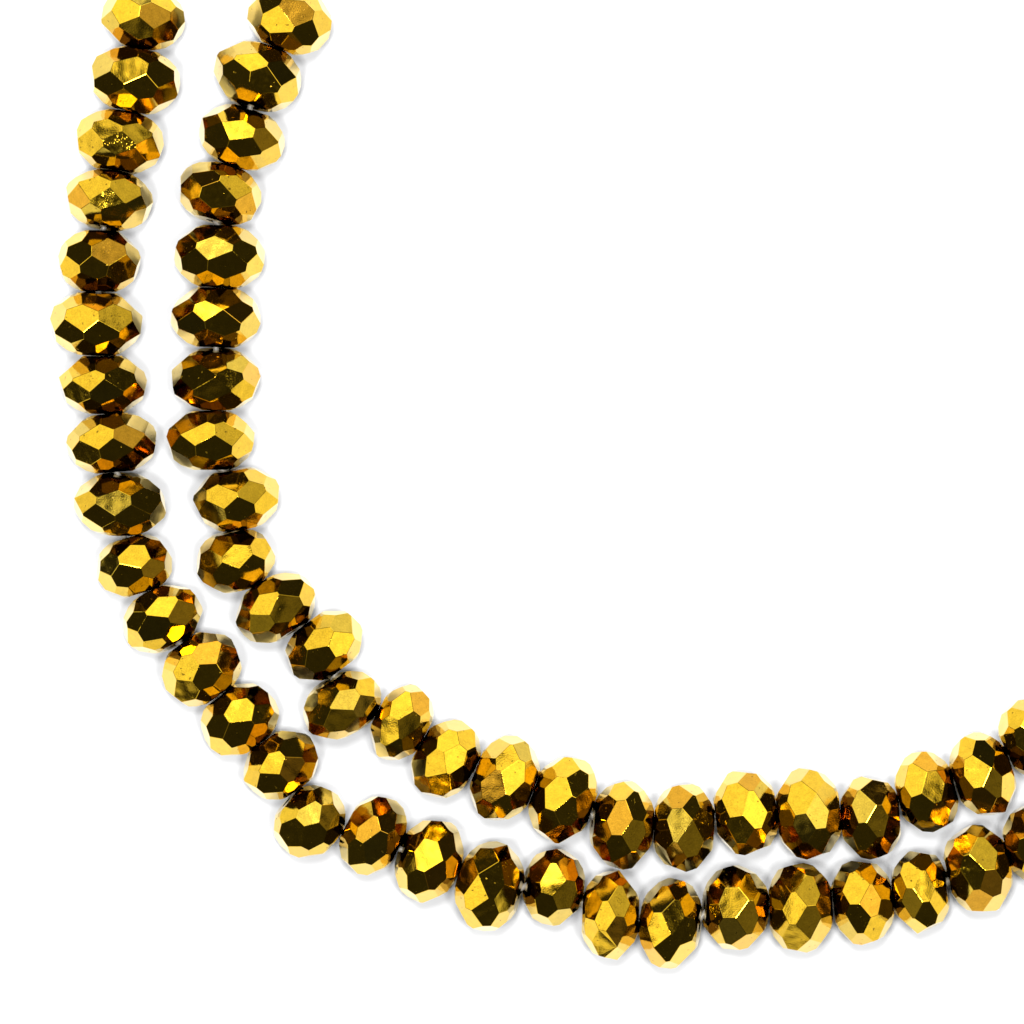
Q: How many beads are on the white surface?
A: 52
